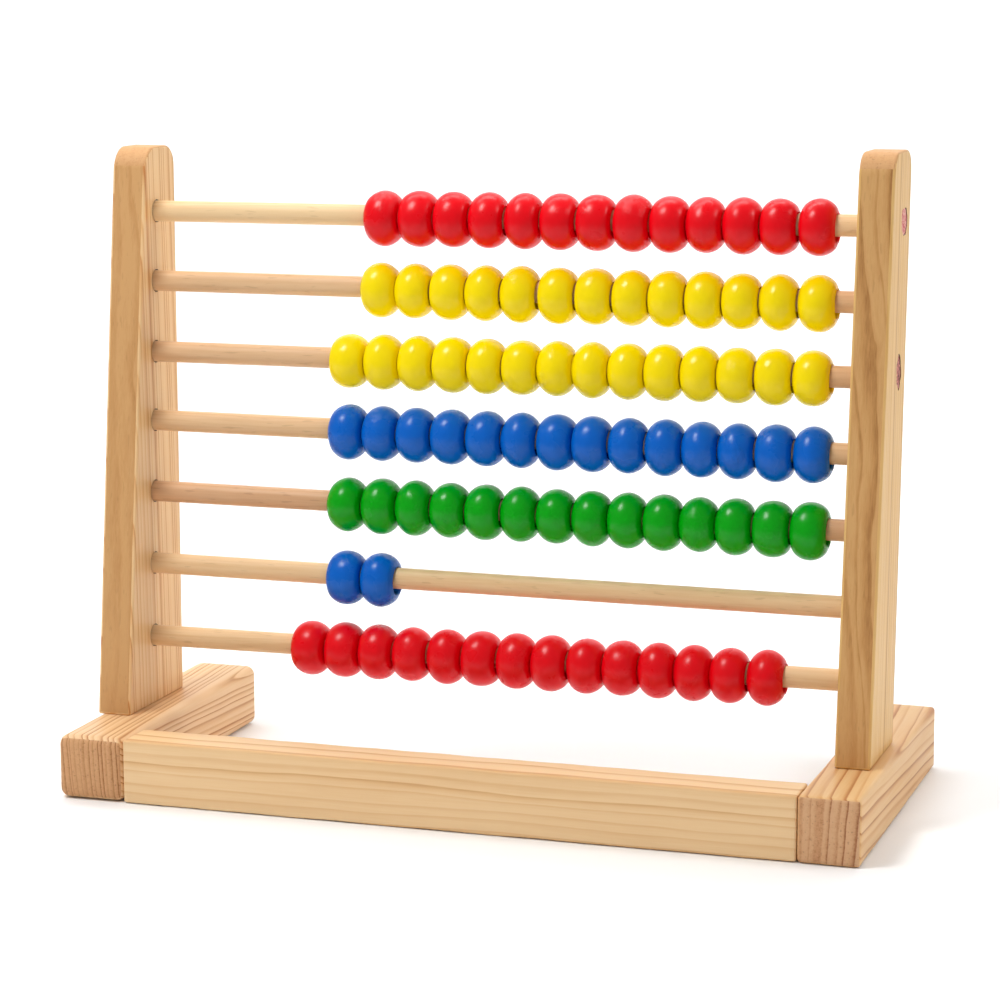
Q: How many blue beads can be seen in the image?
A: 16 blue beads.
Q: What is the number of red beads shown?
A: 27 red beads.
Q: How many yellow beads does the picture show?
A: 27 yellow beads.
